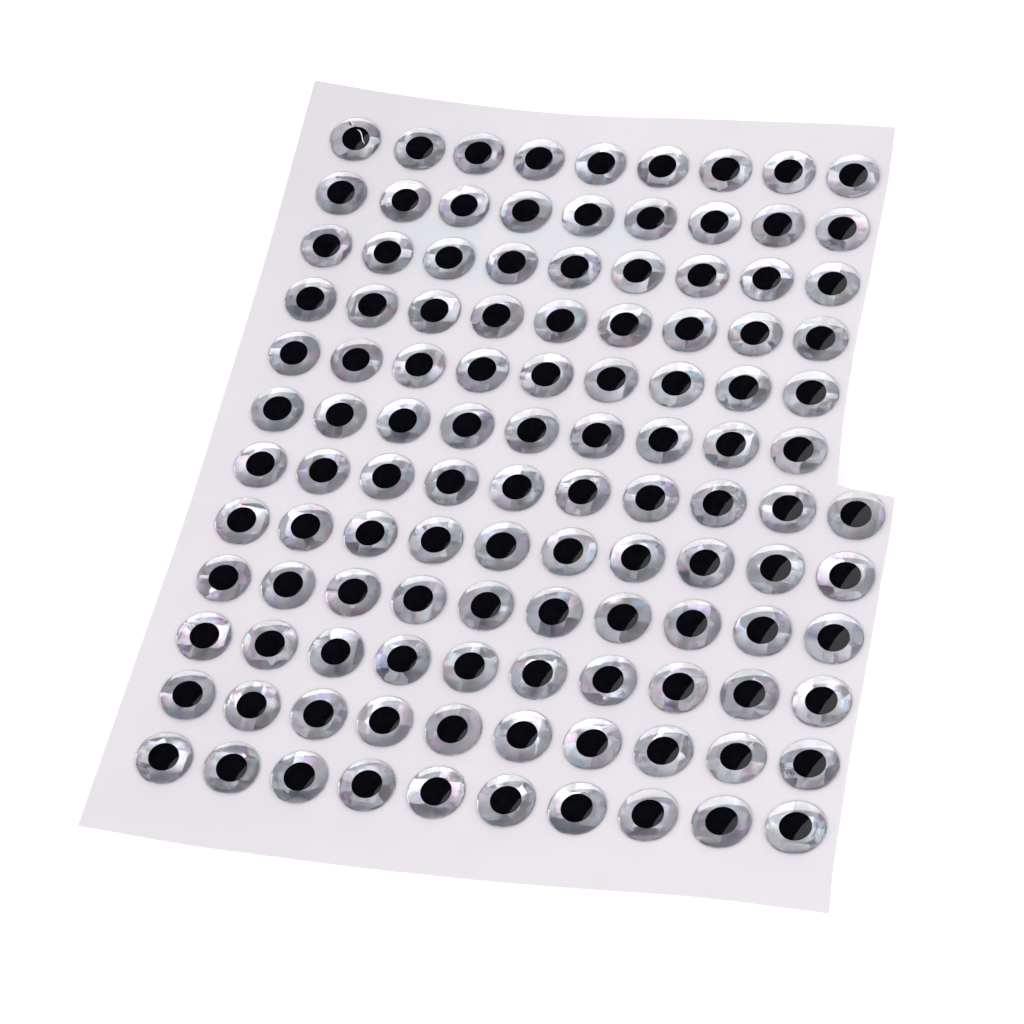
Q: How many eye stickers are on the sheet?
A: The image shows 114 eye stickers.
